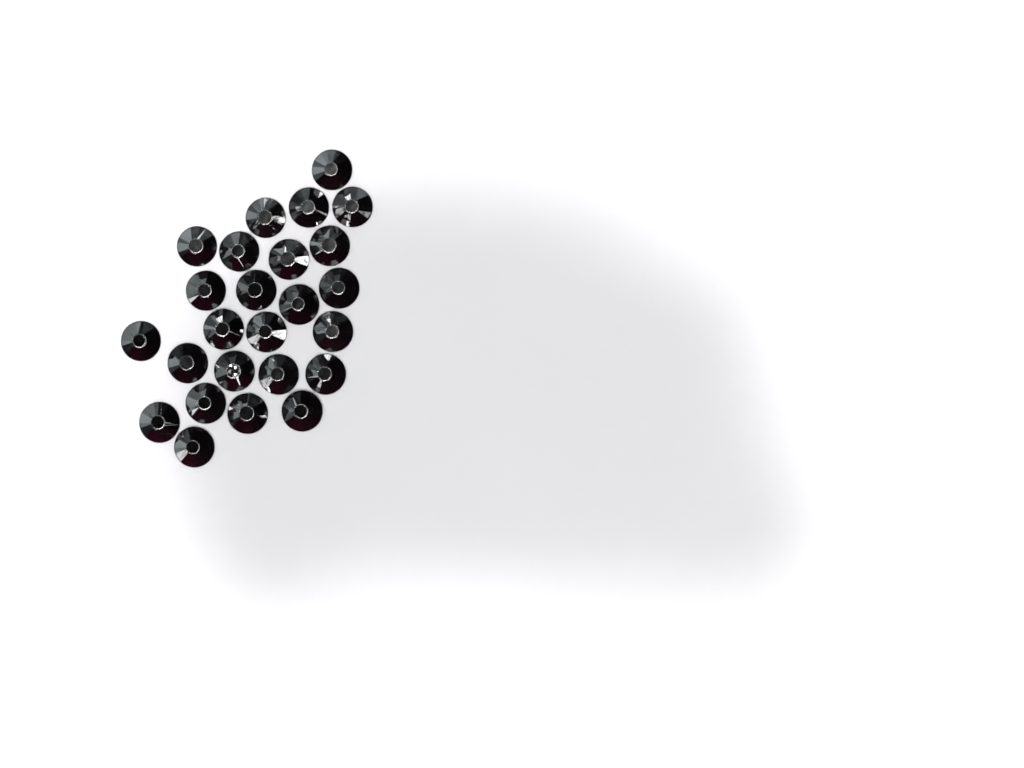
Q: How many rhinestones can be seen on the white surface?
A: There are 25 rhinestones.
